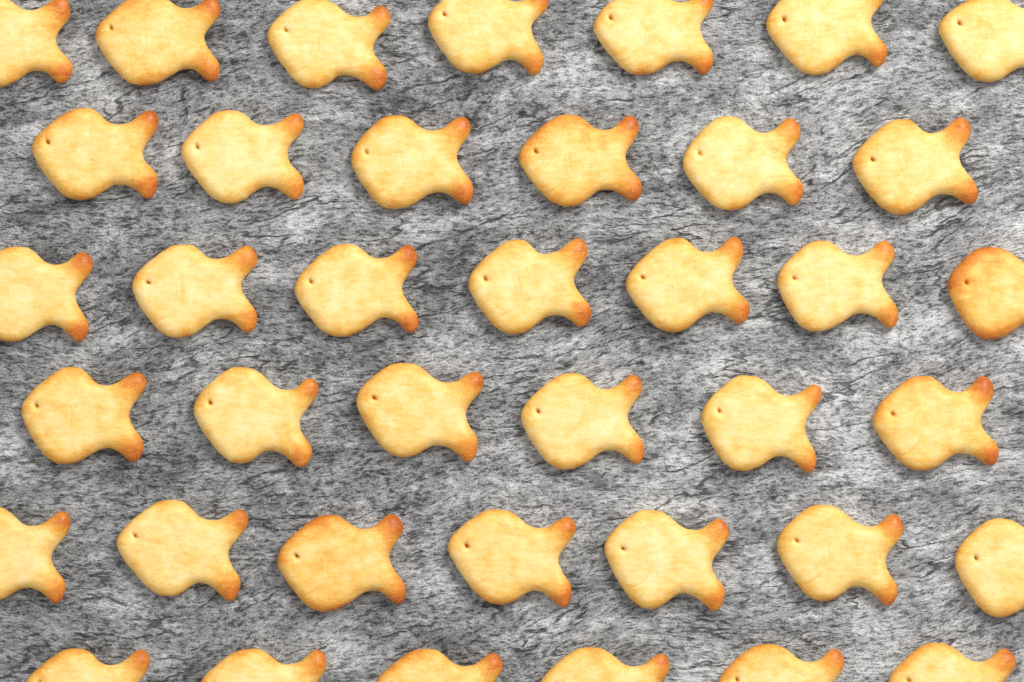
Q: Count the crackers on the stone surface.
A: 39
